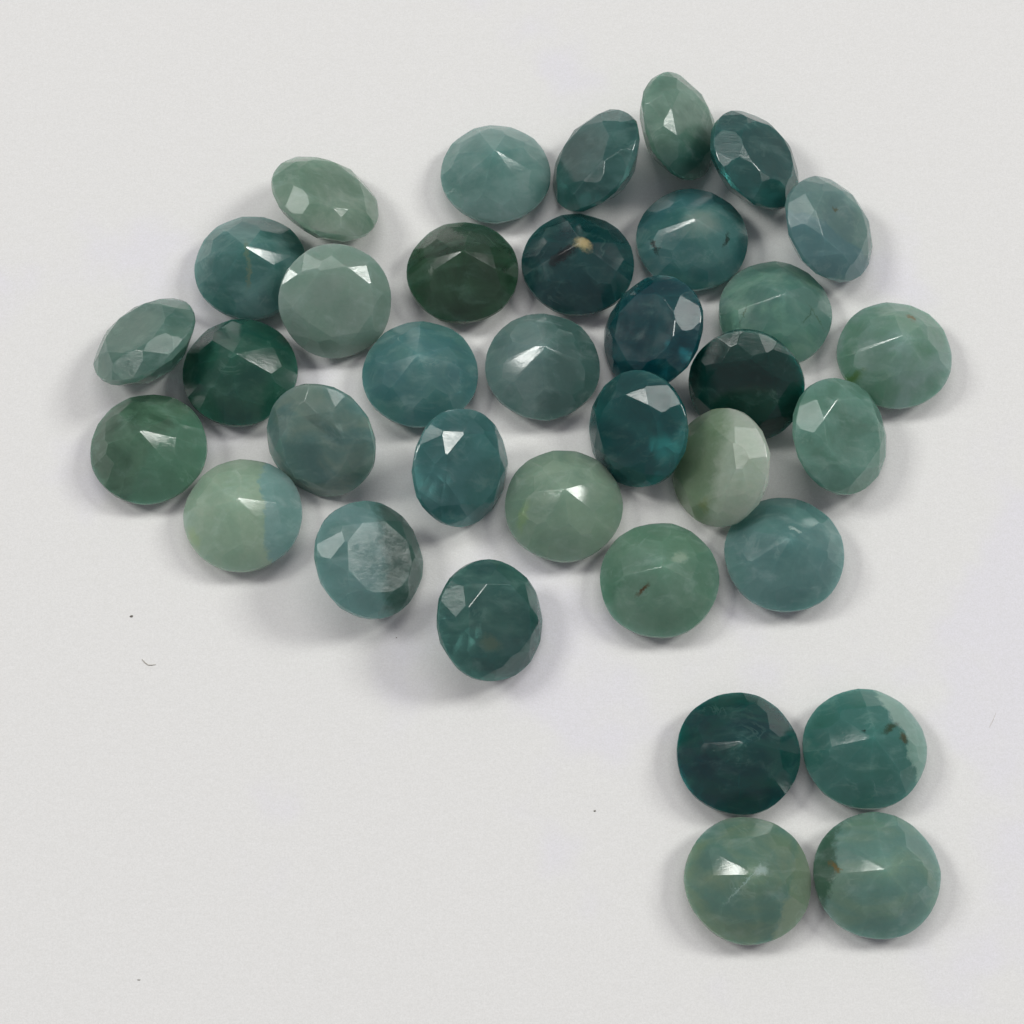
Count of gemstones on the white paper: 35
